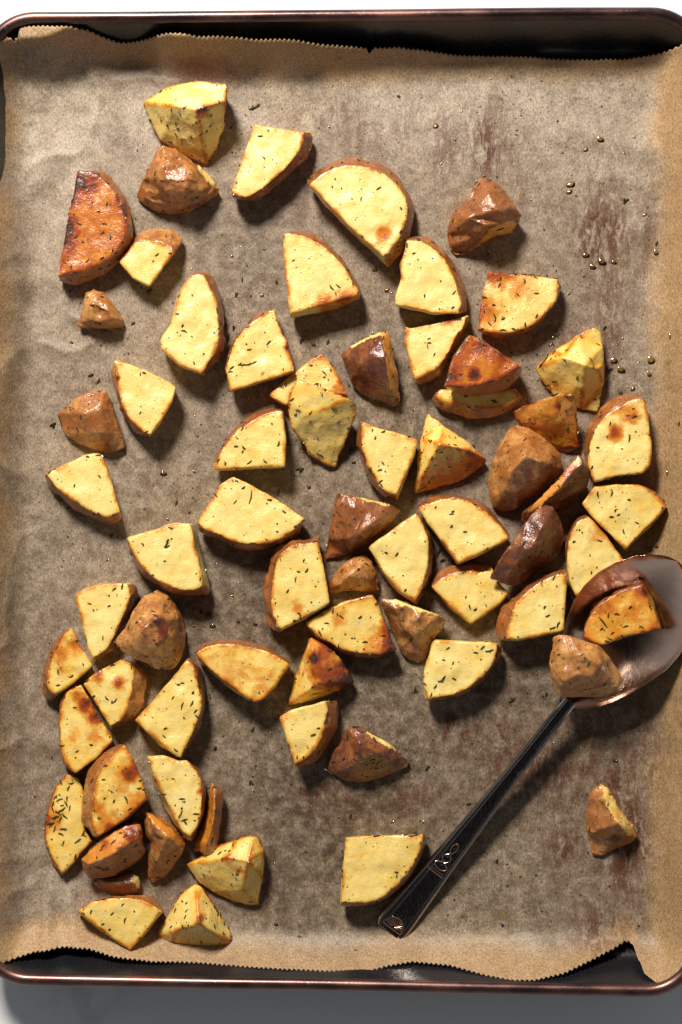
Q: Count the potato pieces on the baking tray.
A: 69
